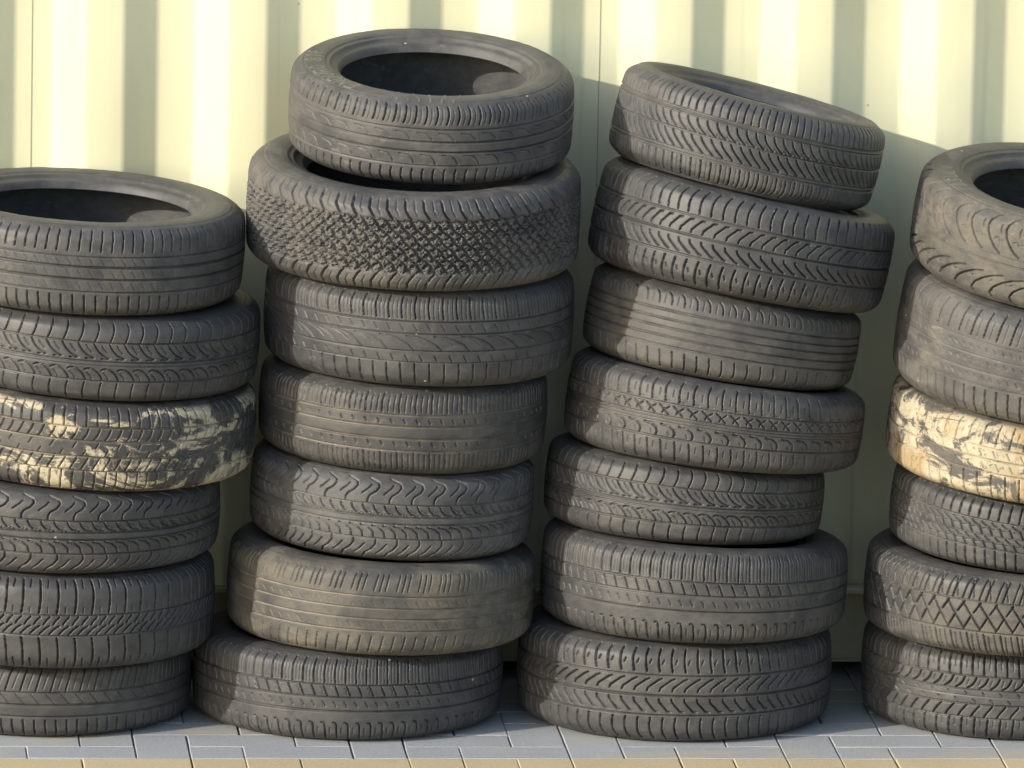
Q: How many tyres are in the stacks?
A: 26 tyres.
